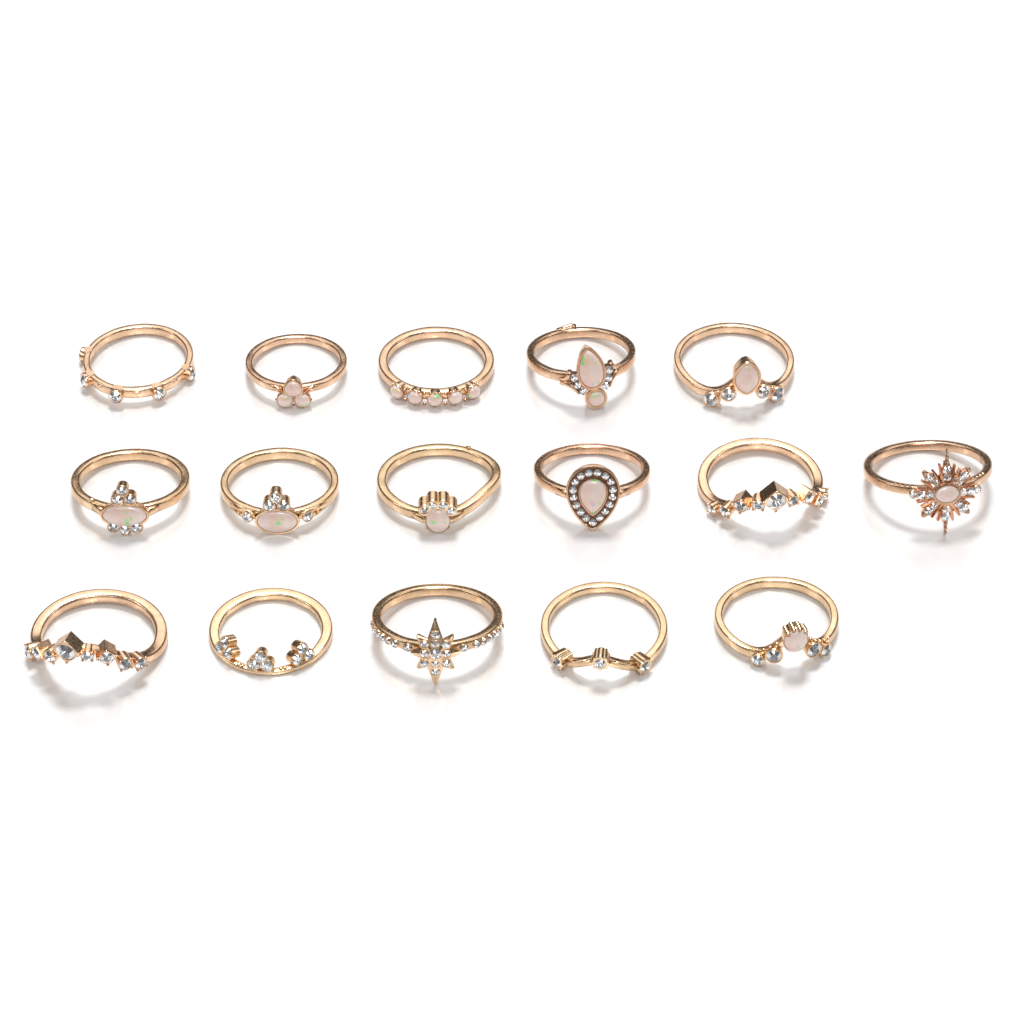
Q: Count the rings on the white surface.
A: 16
